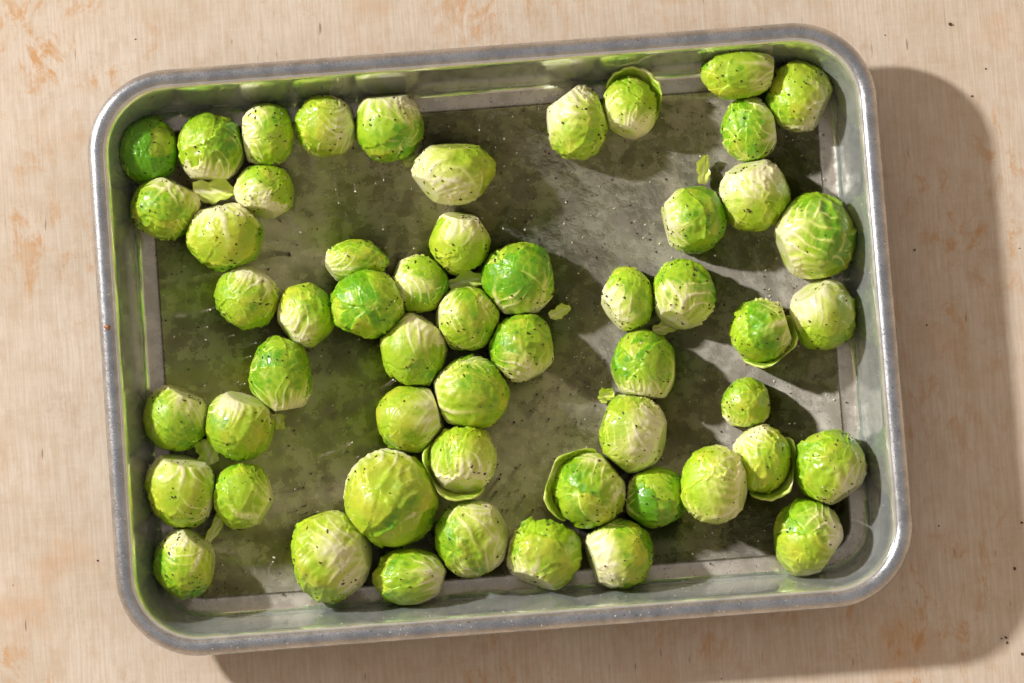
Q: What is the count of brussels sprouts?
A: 55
